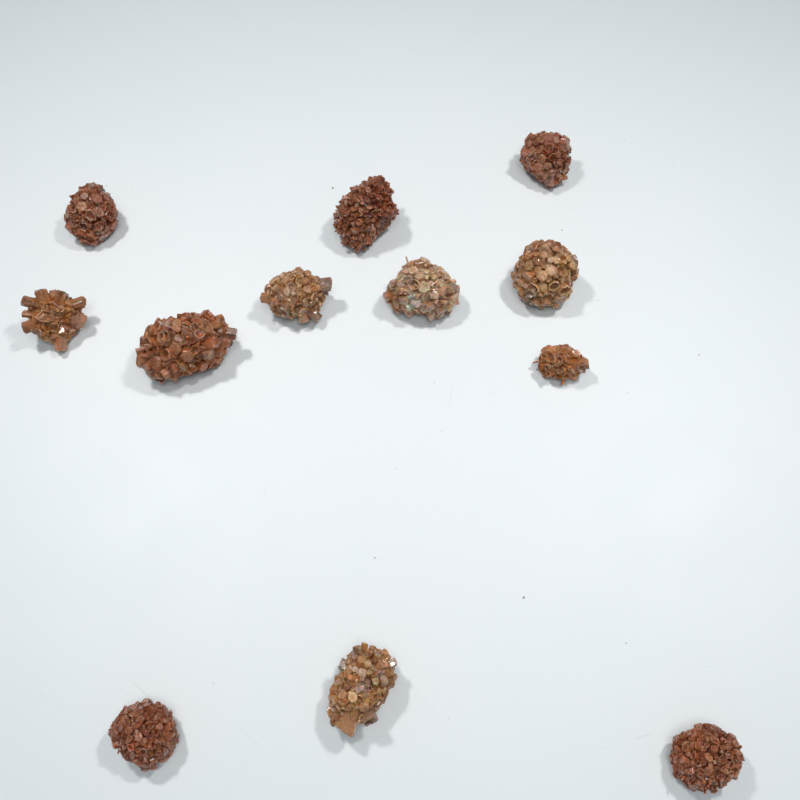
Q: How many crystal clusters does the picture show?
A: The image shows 12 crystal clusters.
